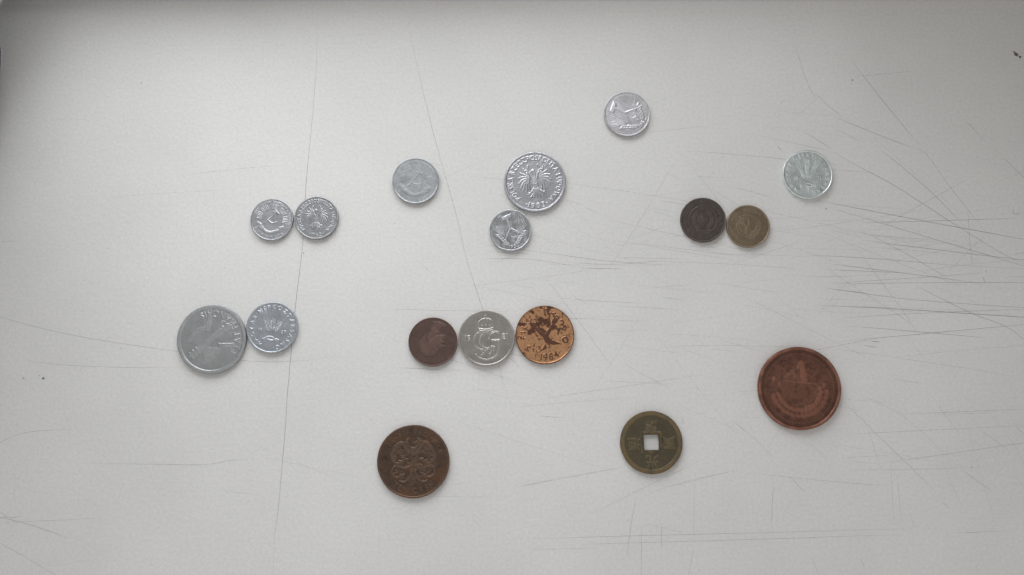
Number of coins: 17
